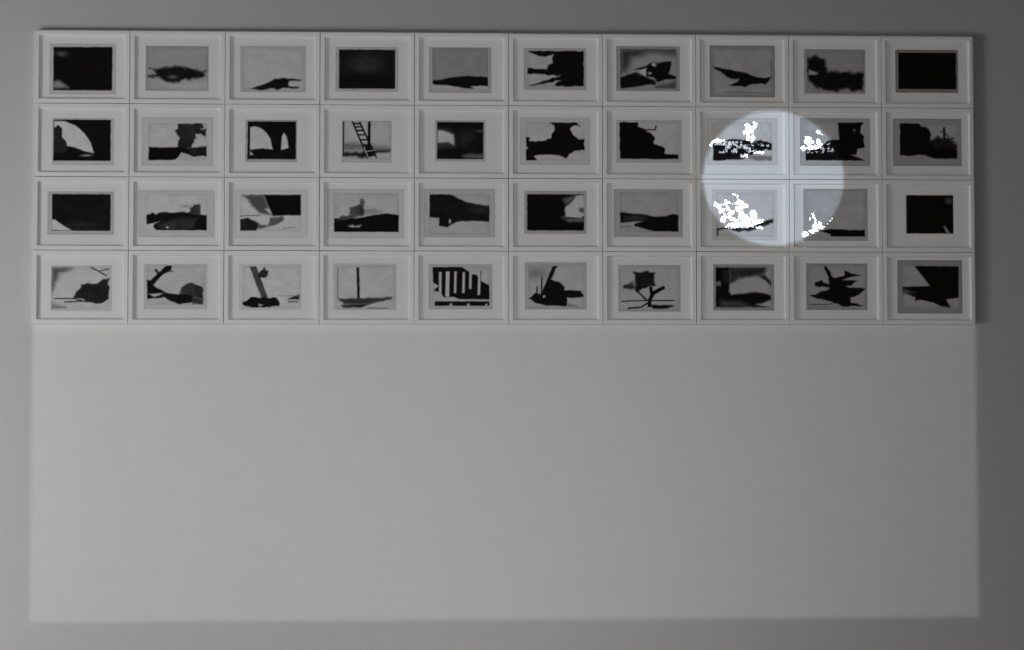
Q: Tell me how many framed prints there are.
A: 40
